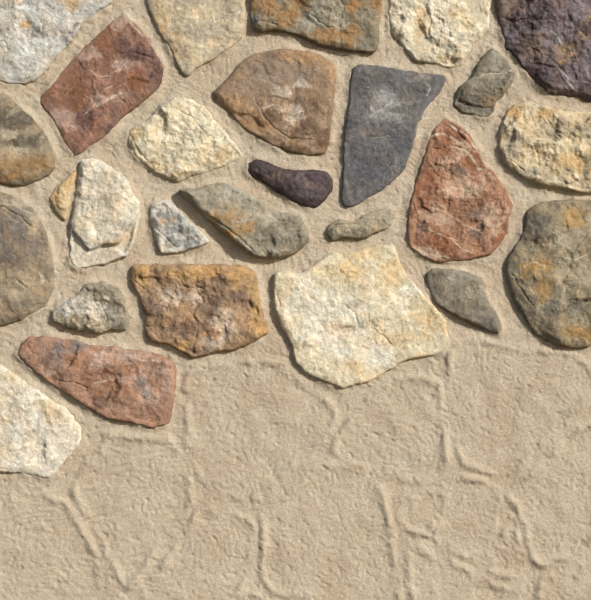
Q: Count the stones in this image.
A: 27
